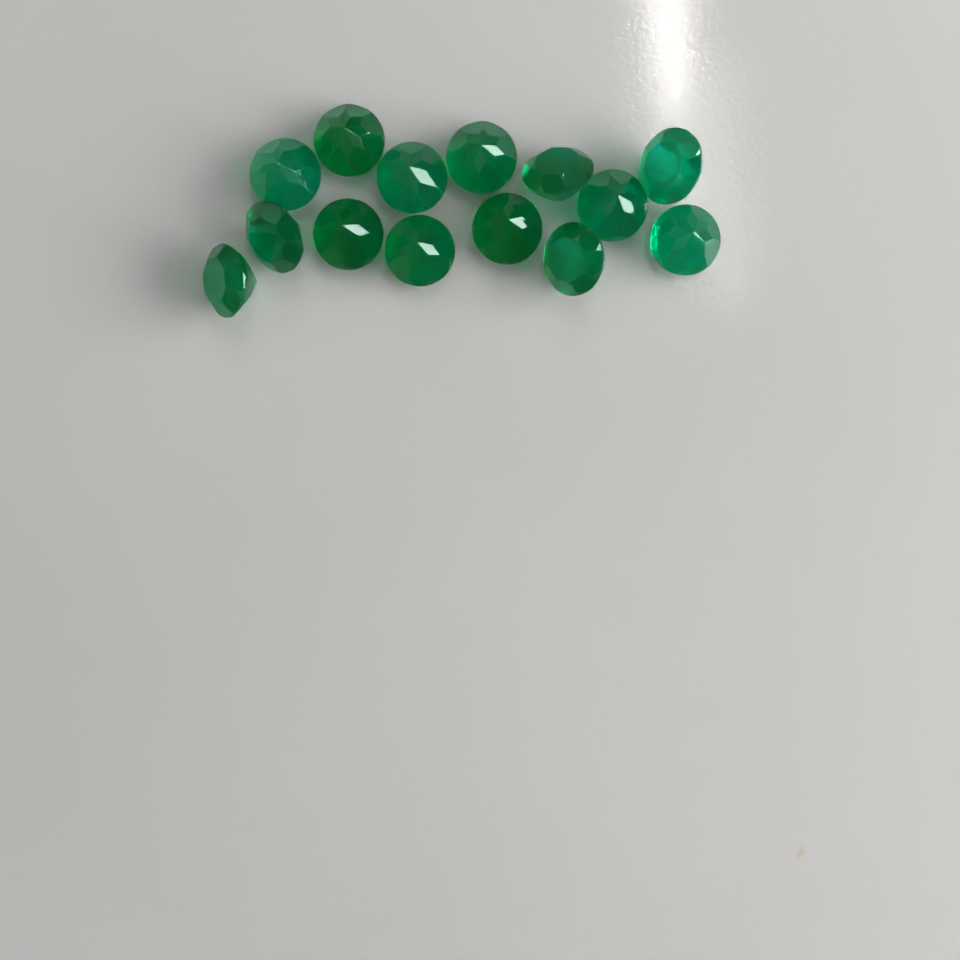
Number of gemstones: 14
